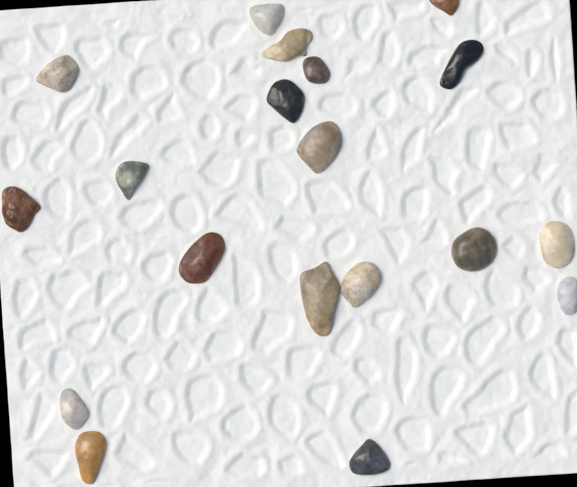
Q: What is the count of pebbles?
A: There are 19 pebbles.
